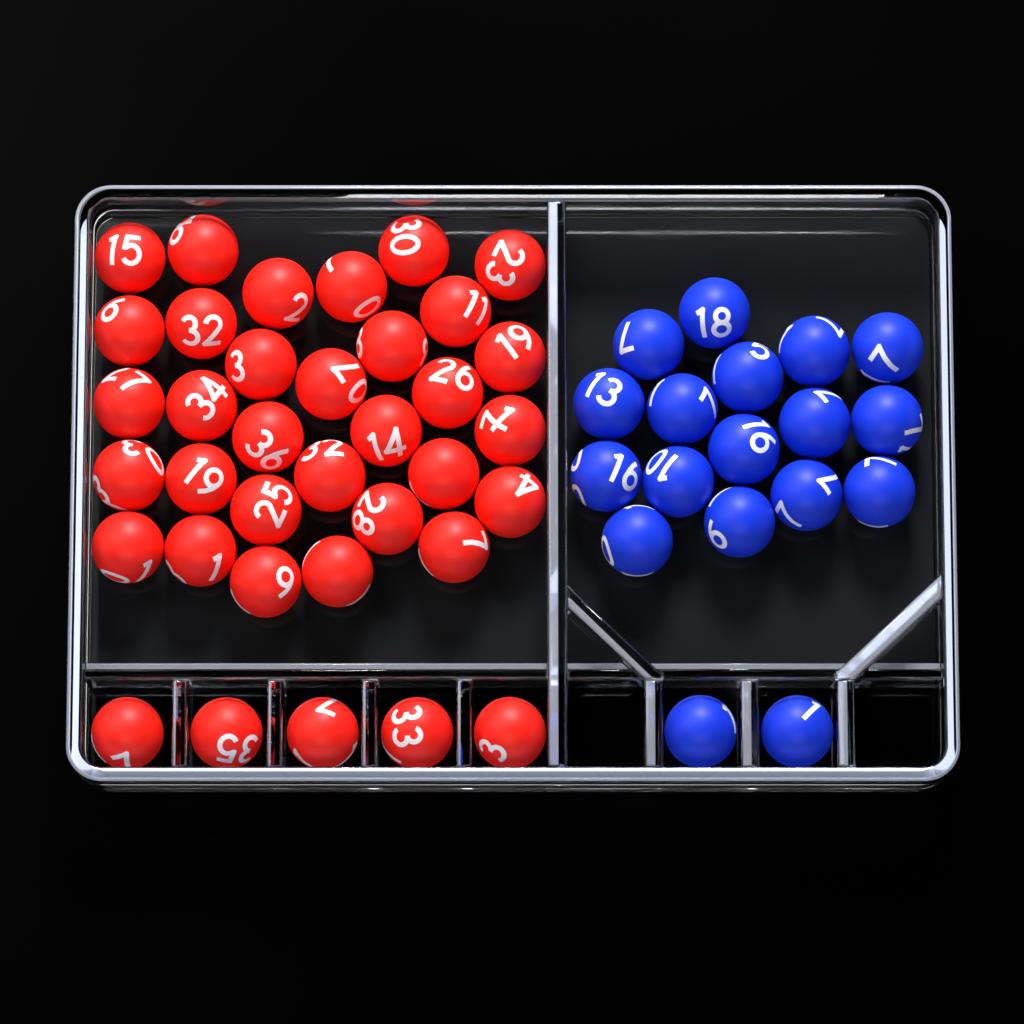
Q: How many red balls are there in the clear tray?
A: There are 36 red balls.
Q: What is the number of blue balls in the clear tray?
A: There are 18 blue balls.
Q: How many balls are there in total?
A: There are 54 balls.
